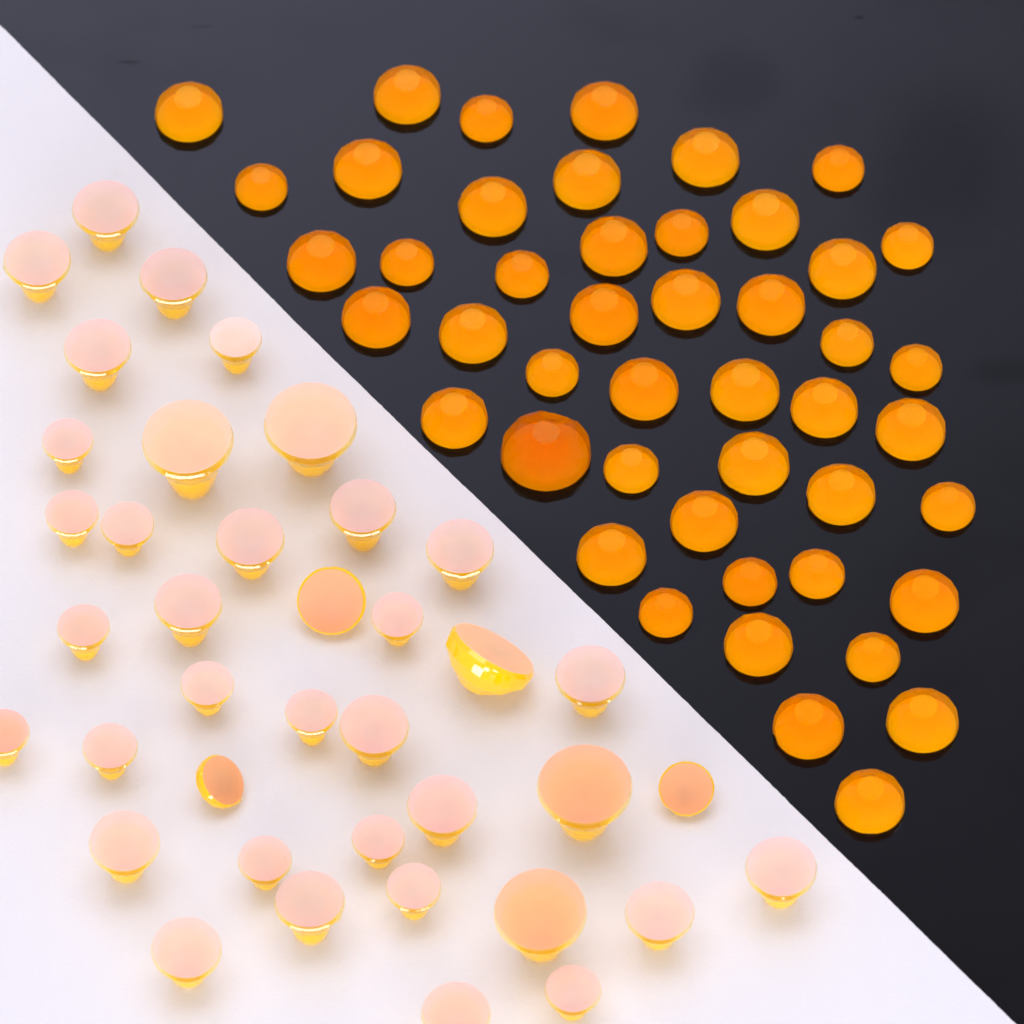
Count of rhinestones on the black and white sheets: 86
